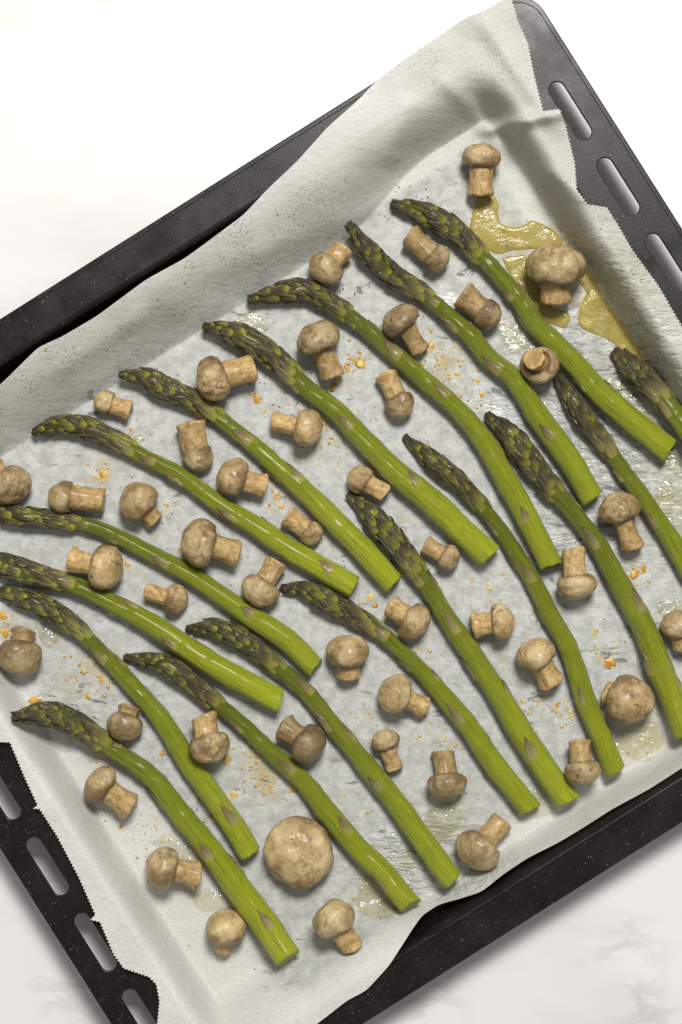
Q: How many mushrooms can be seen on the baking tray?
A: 46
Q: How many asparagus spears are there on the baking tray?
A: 18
